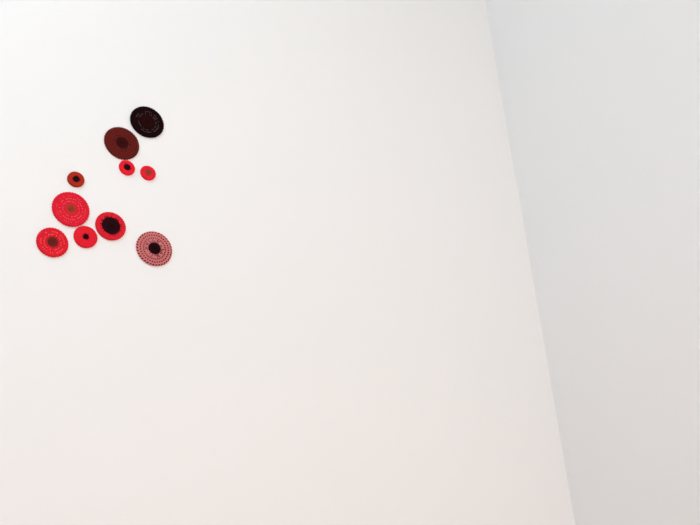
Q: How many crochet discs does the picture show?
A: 10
